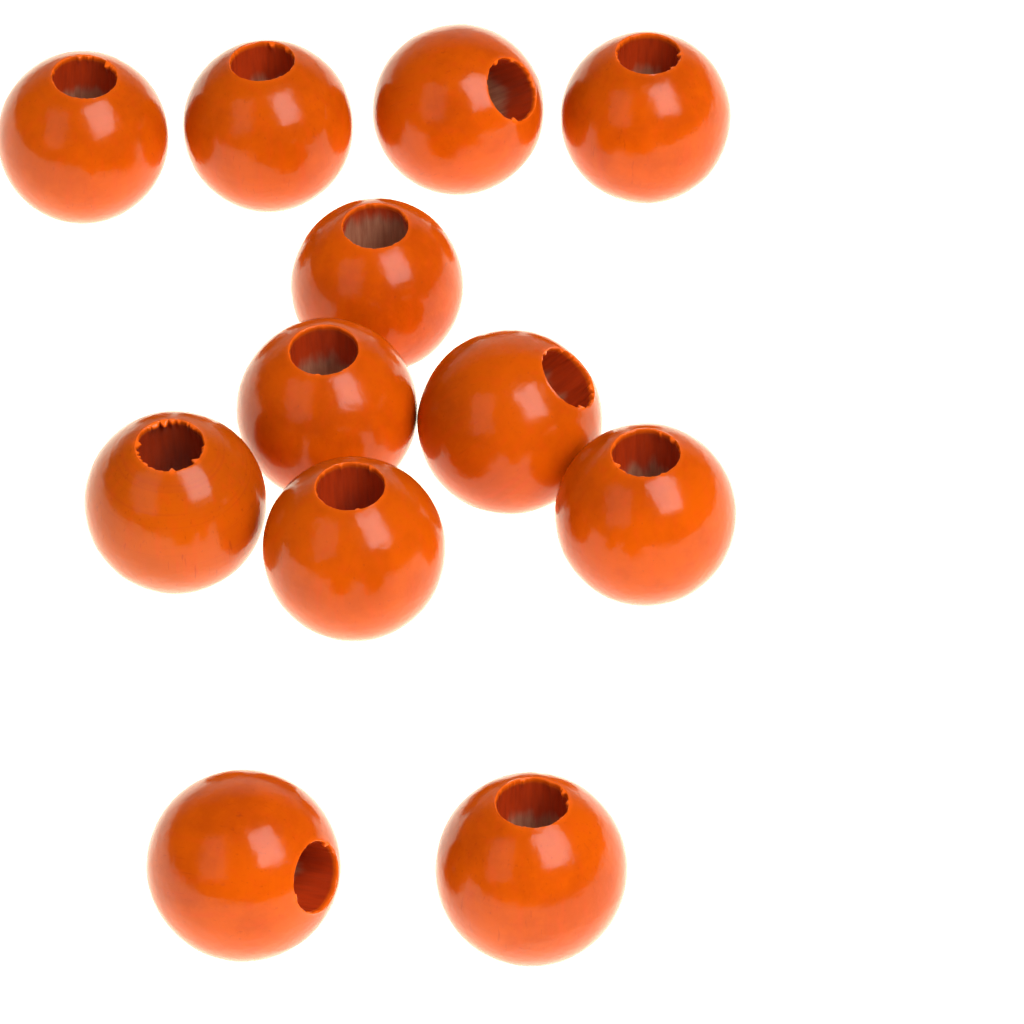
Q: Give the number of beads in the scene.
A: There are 12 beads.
